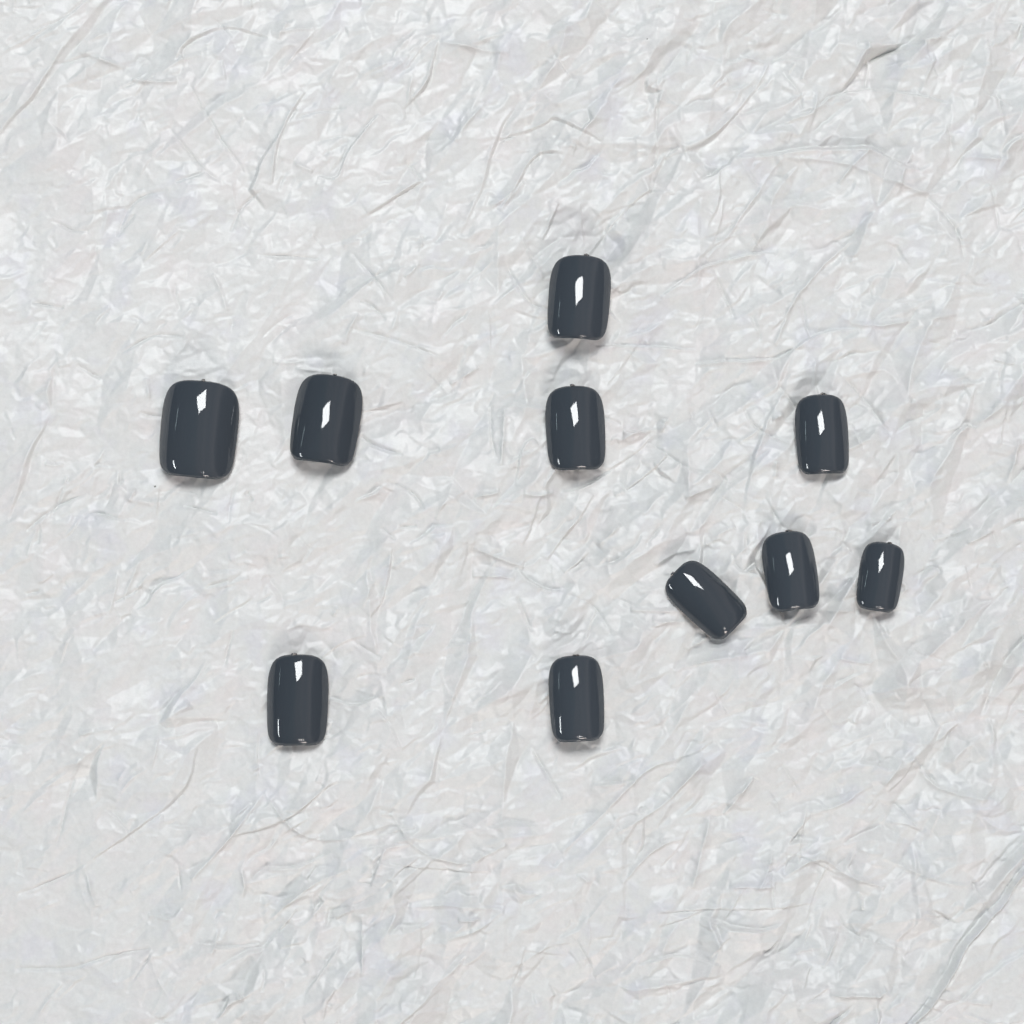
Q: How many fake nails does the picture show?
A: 10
